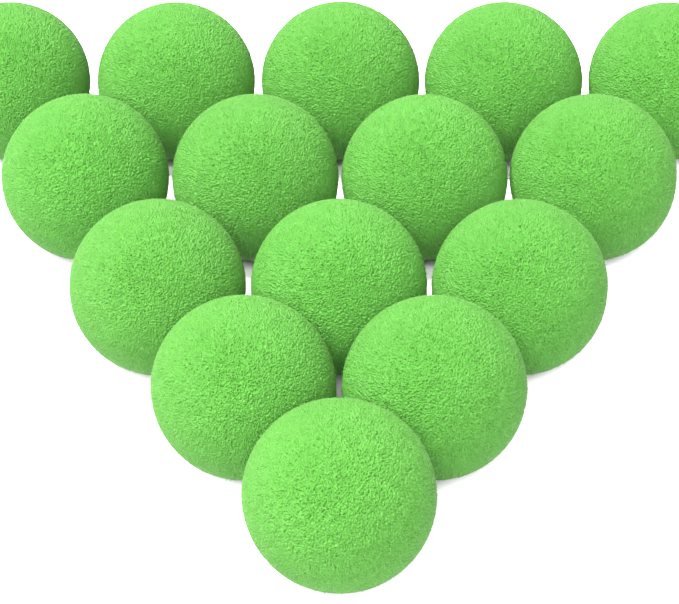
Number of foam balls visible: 15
